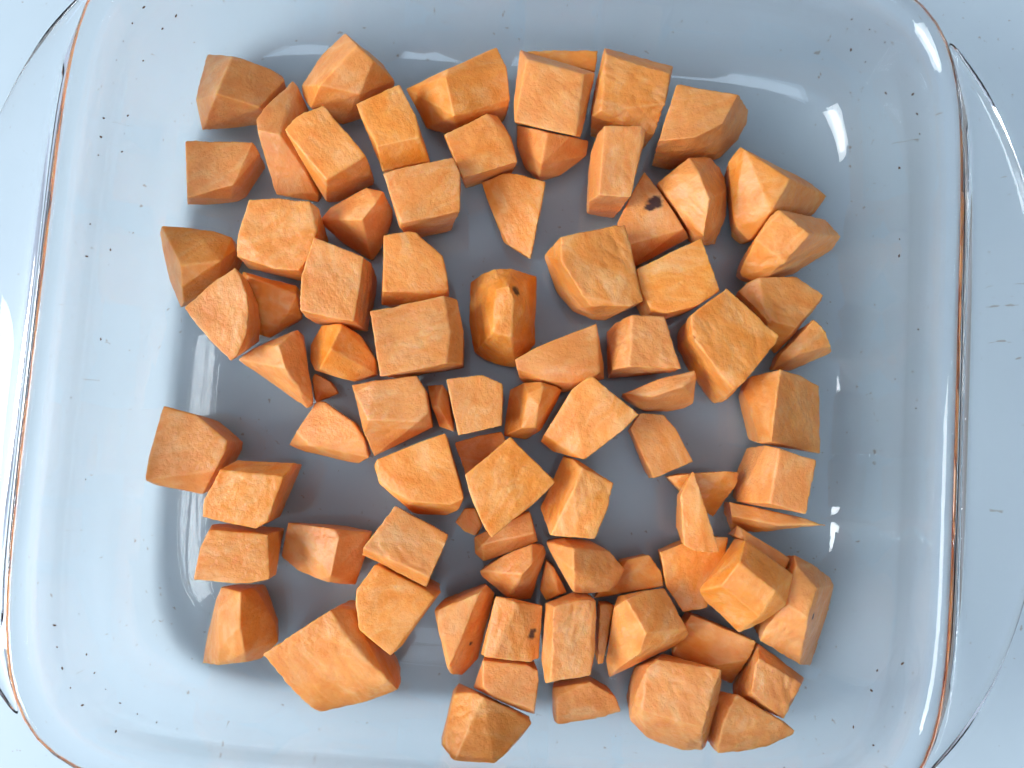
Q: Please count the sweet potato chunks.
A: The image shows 86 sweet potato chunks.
